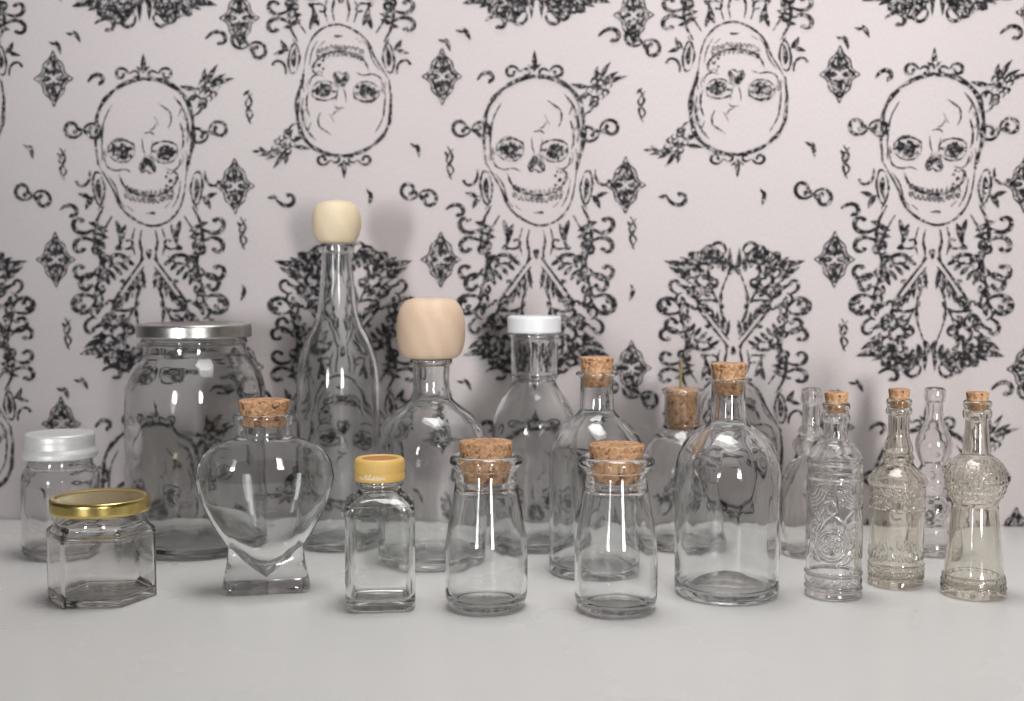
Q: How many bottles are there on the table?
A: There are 15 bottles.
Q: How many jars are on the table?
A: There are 3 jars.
